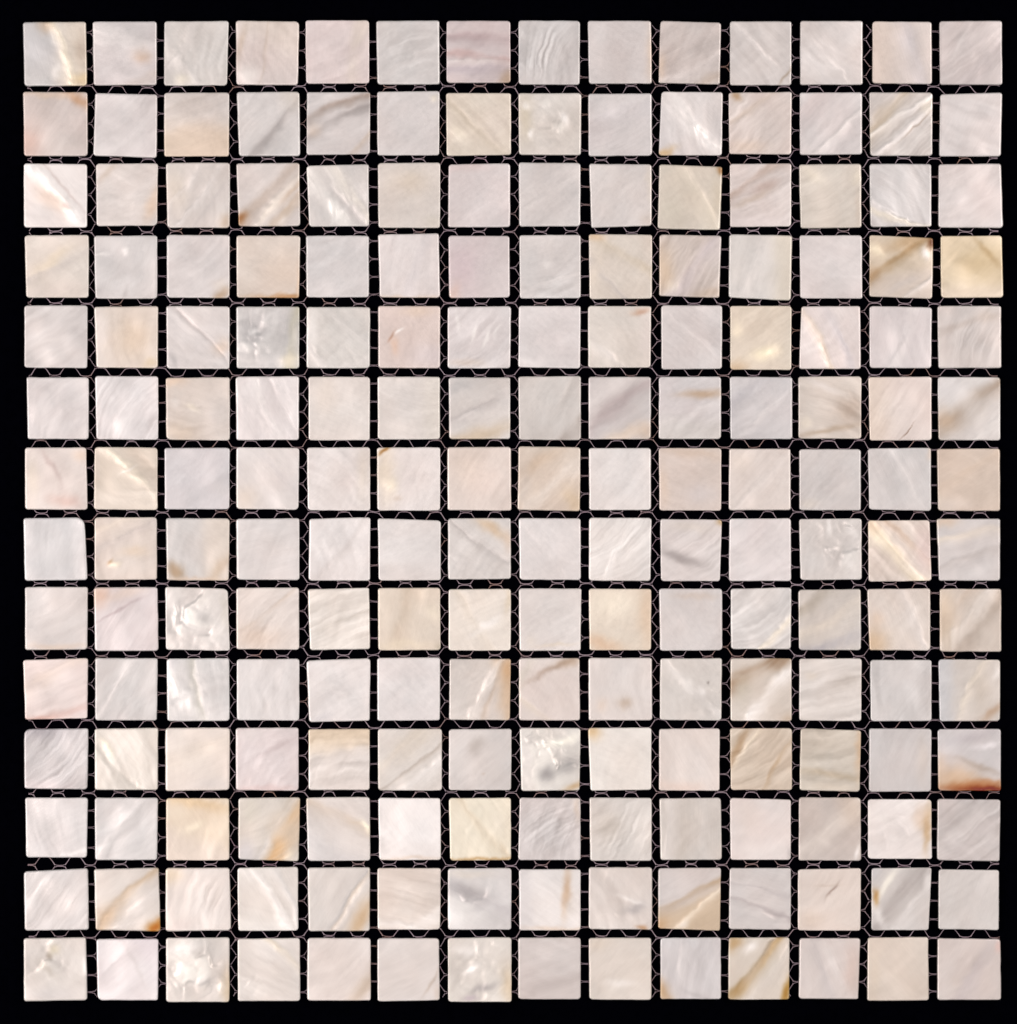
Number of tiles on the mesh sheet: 196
